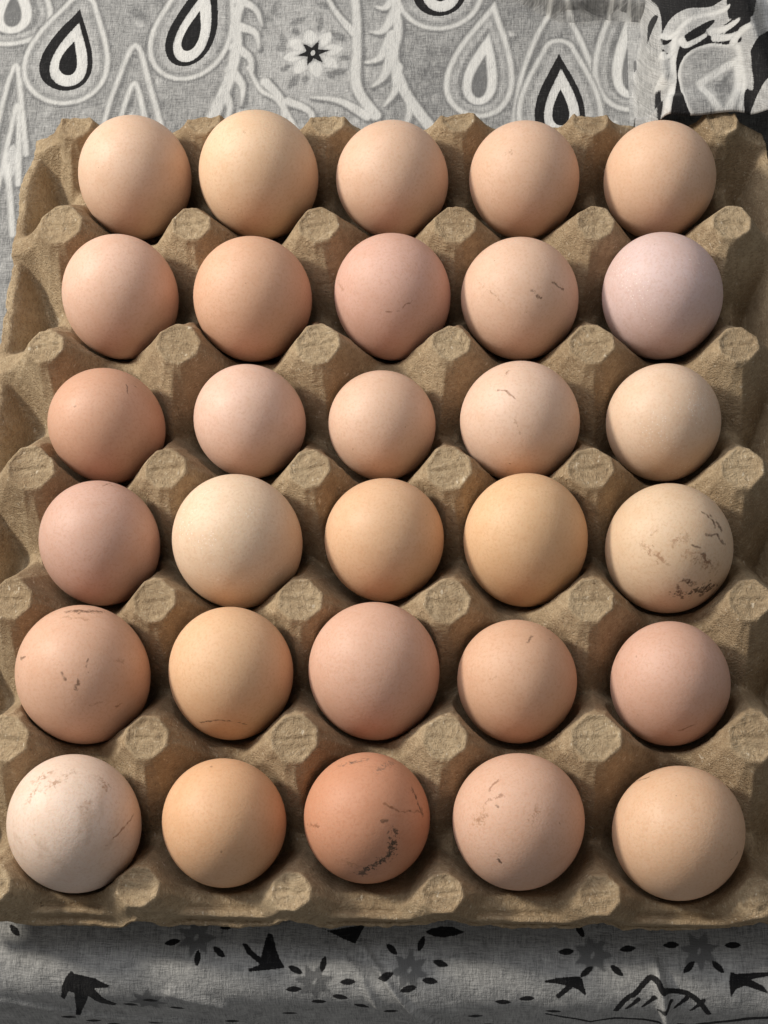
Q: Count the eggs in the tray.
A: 30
